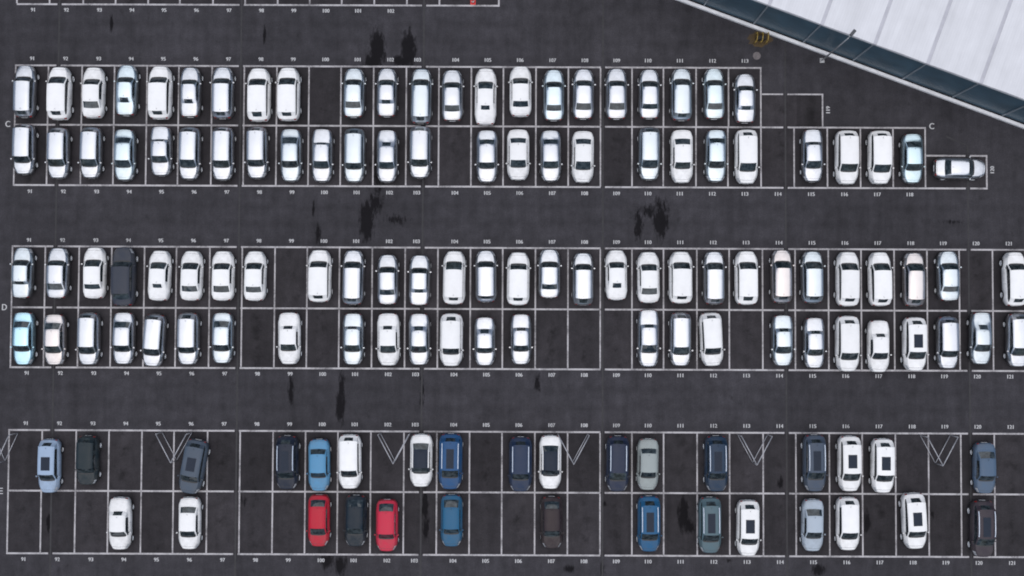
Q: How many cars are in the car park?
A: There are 133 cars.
